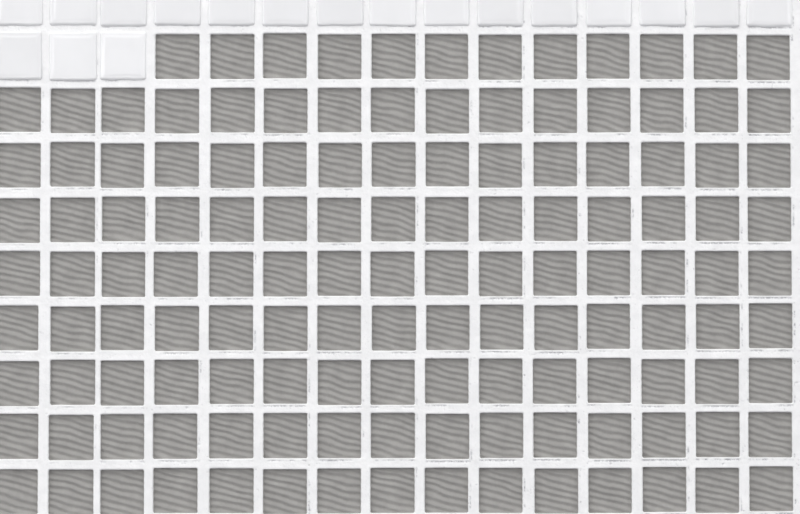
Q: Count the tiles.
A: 18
